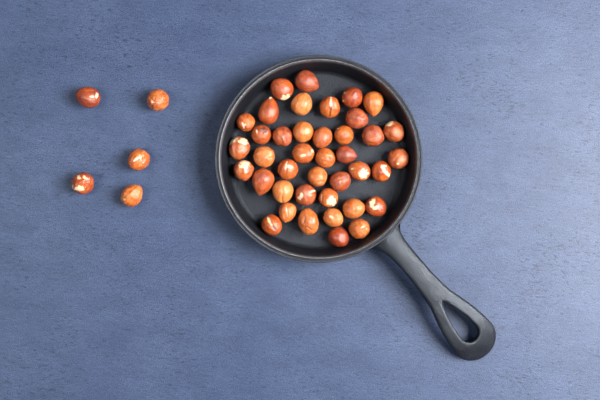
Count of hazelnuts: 45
